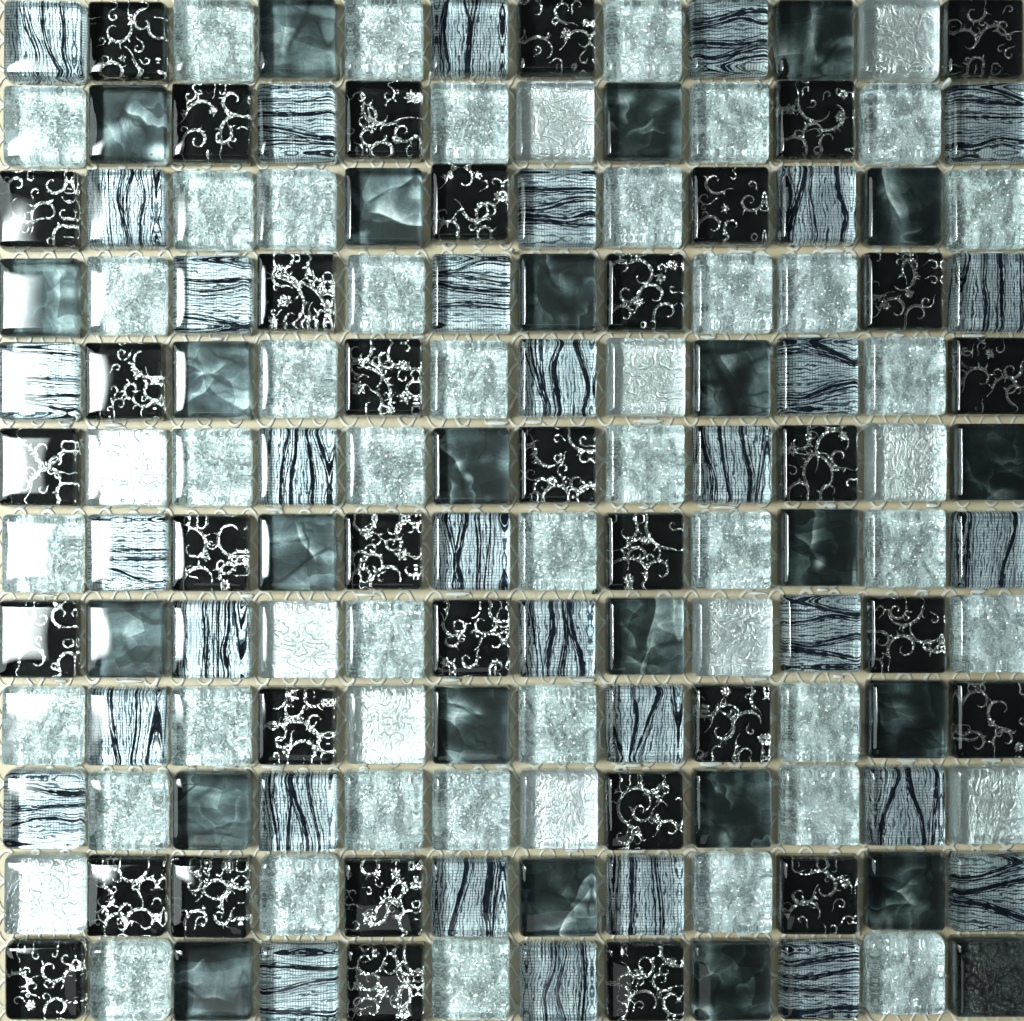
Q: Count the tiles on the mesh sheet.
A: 144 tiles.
